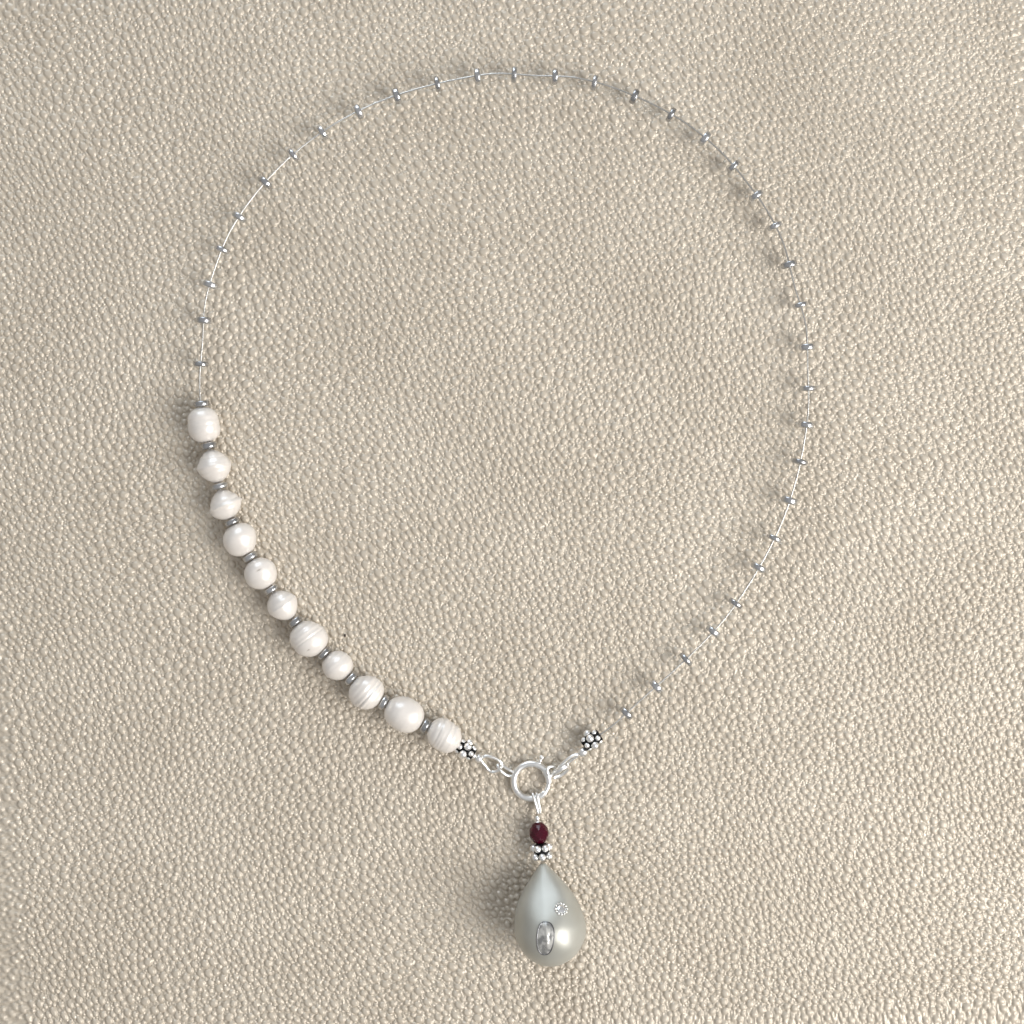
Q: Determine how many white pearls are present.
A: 11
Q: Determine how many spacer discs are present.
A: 46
